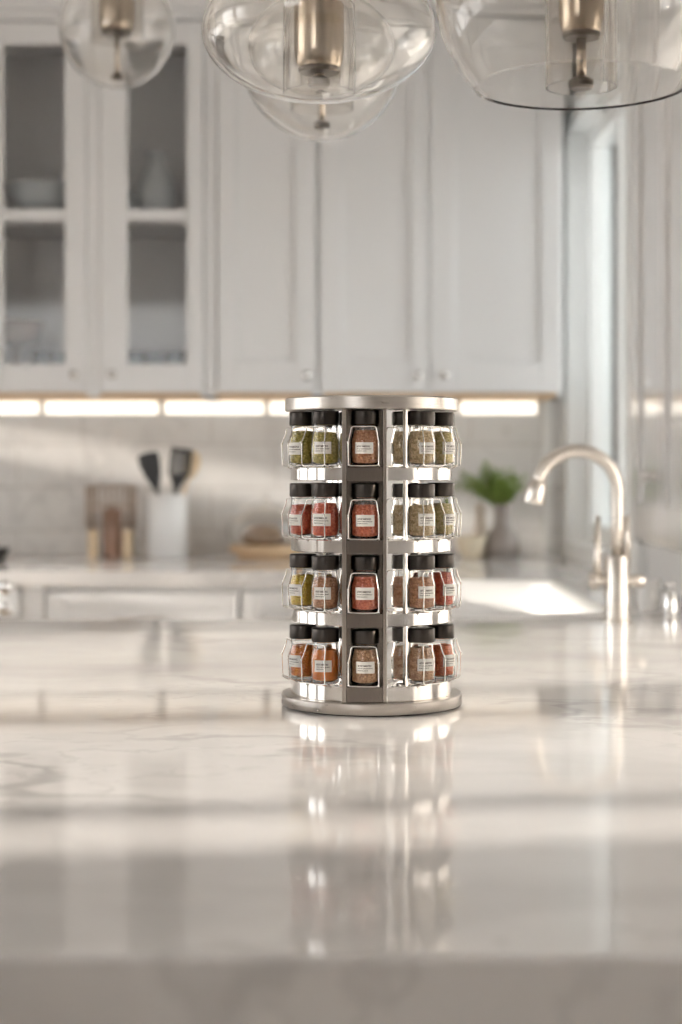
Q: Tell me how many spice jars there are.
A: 20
